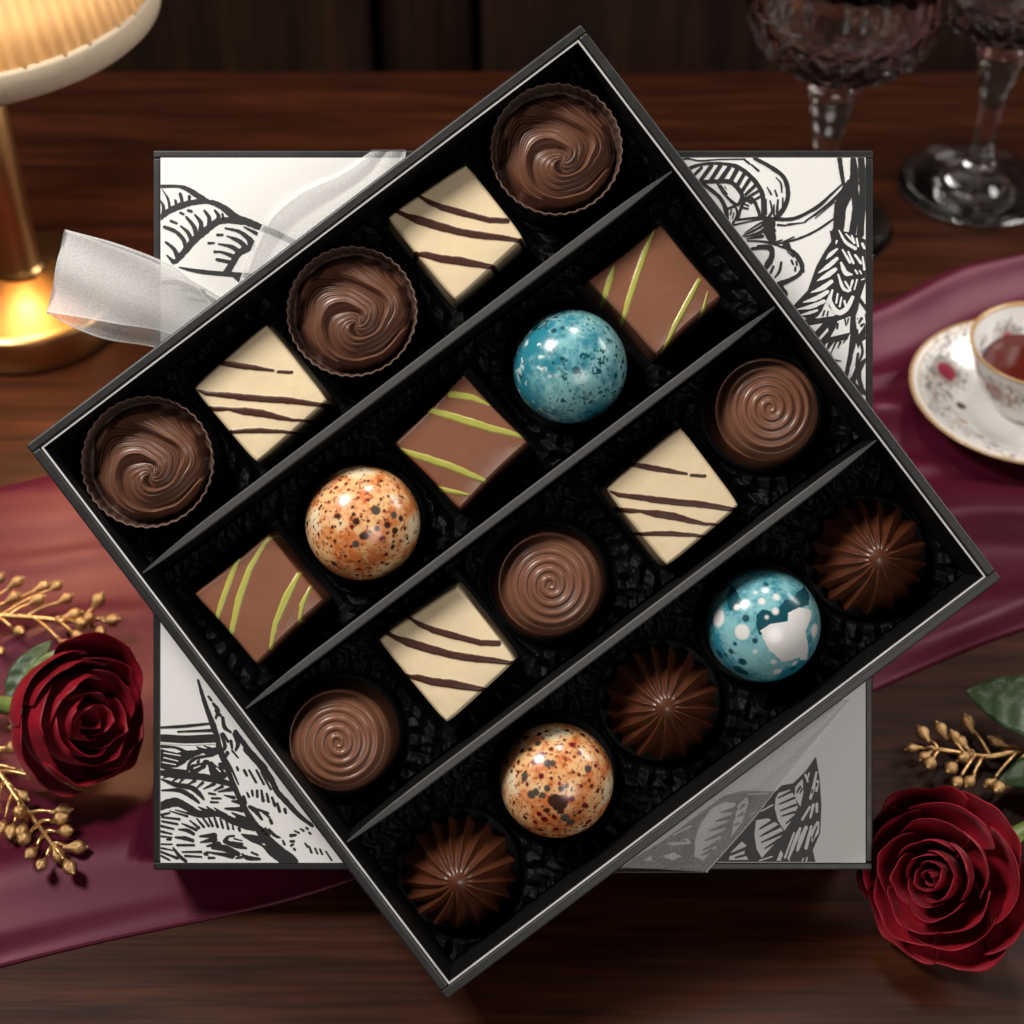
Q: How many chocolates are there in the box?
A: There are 20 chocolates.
